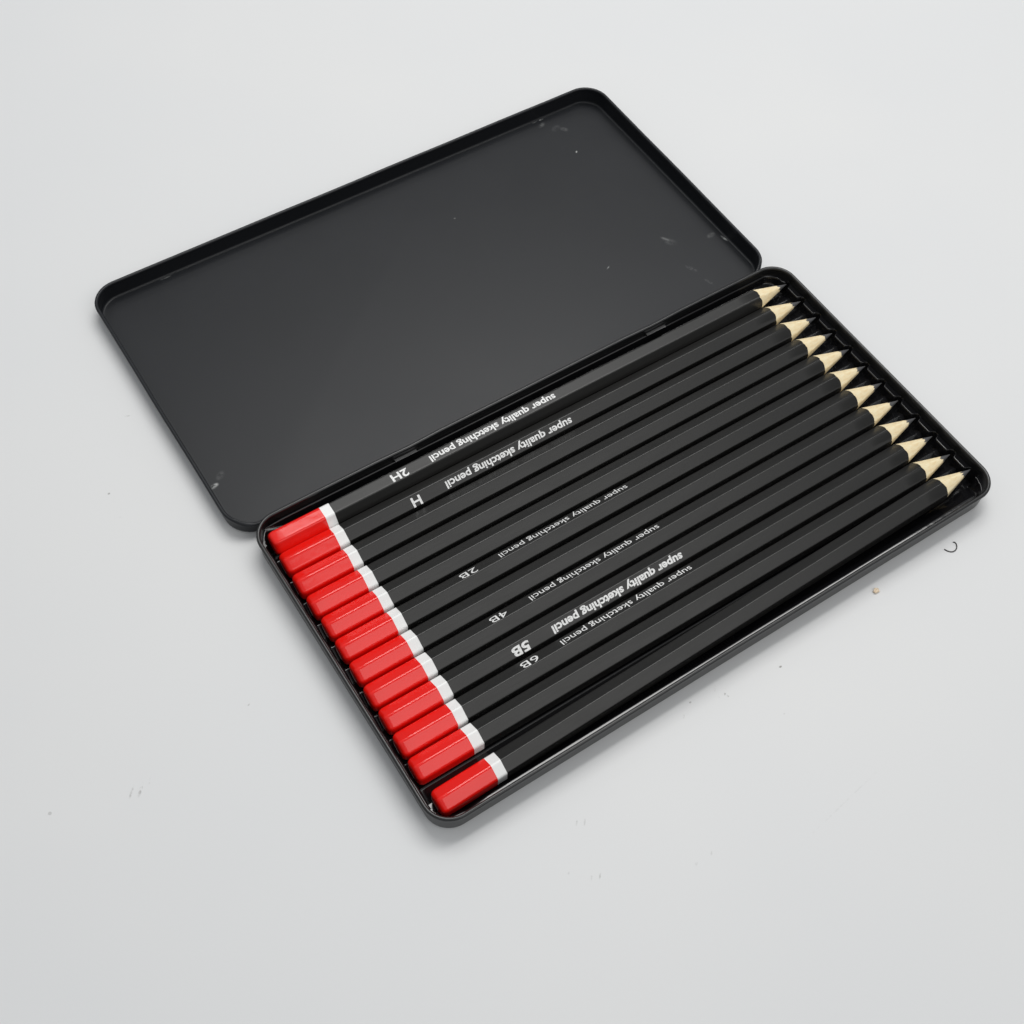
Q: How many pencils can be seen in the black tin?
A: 12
